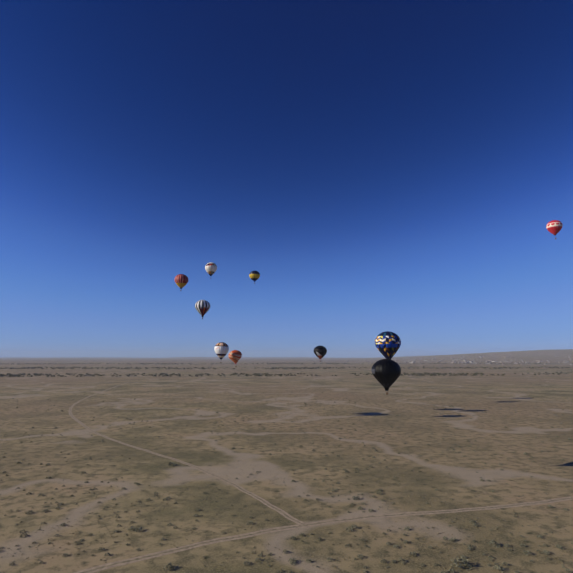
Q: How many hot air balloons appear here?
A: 10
